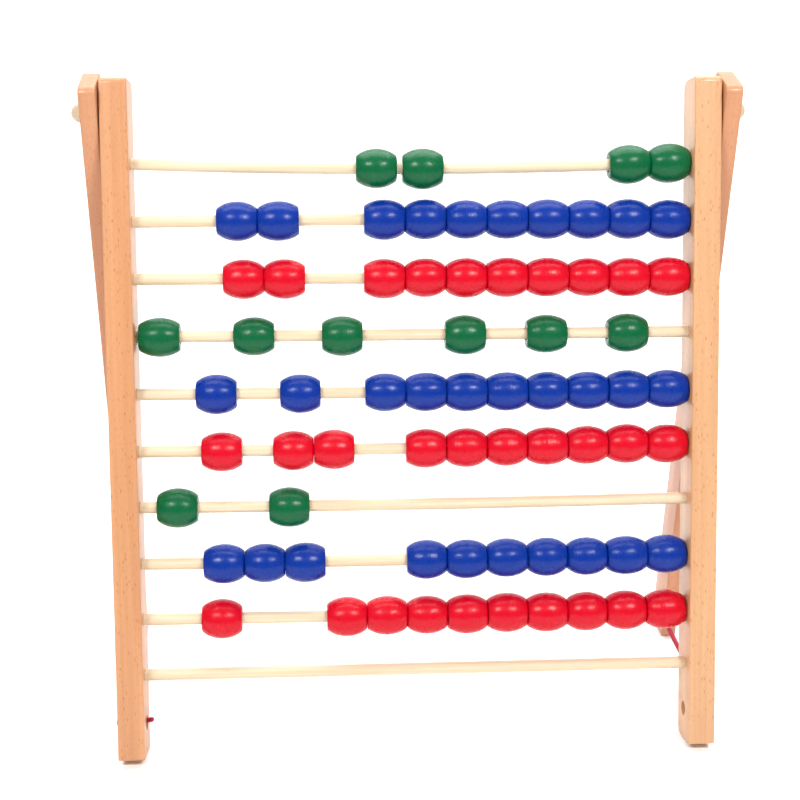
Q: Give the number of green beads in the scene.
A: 12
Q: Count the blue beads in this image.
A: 30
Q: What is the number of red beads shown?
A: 30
